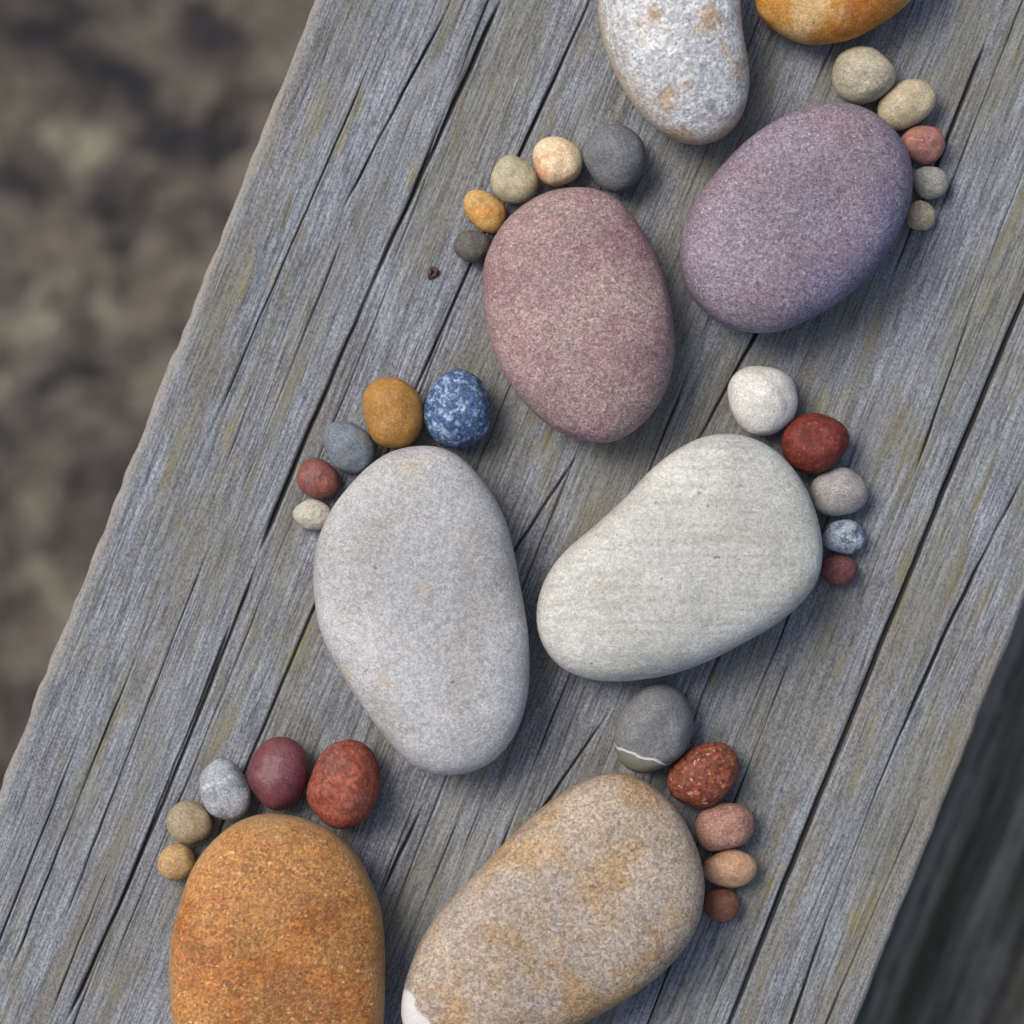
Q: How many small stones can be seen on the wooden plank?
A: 30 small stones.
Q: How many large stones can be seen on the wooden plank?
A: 8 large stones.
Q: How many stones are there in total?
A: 38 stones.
